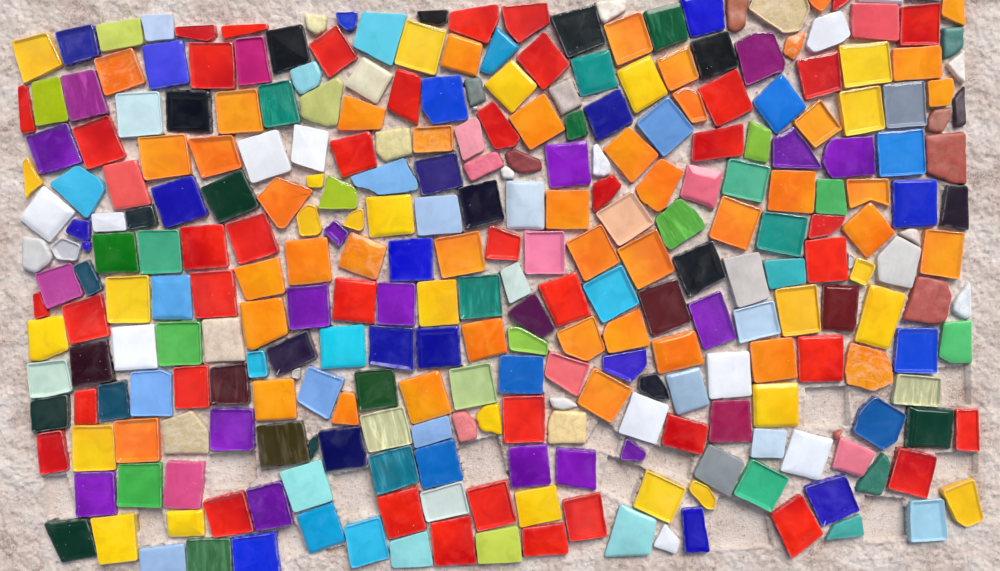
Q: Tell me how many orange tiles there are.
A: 44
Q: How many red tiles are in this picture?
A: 43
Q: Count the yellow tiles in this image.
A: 26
